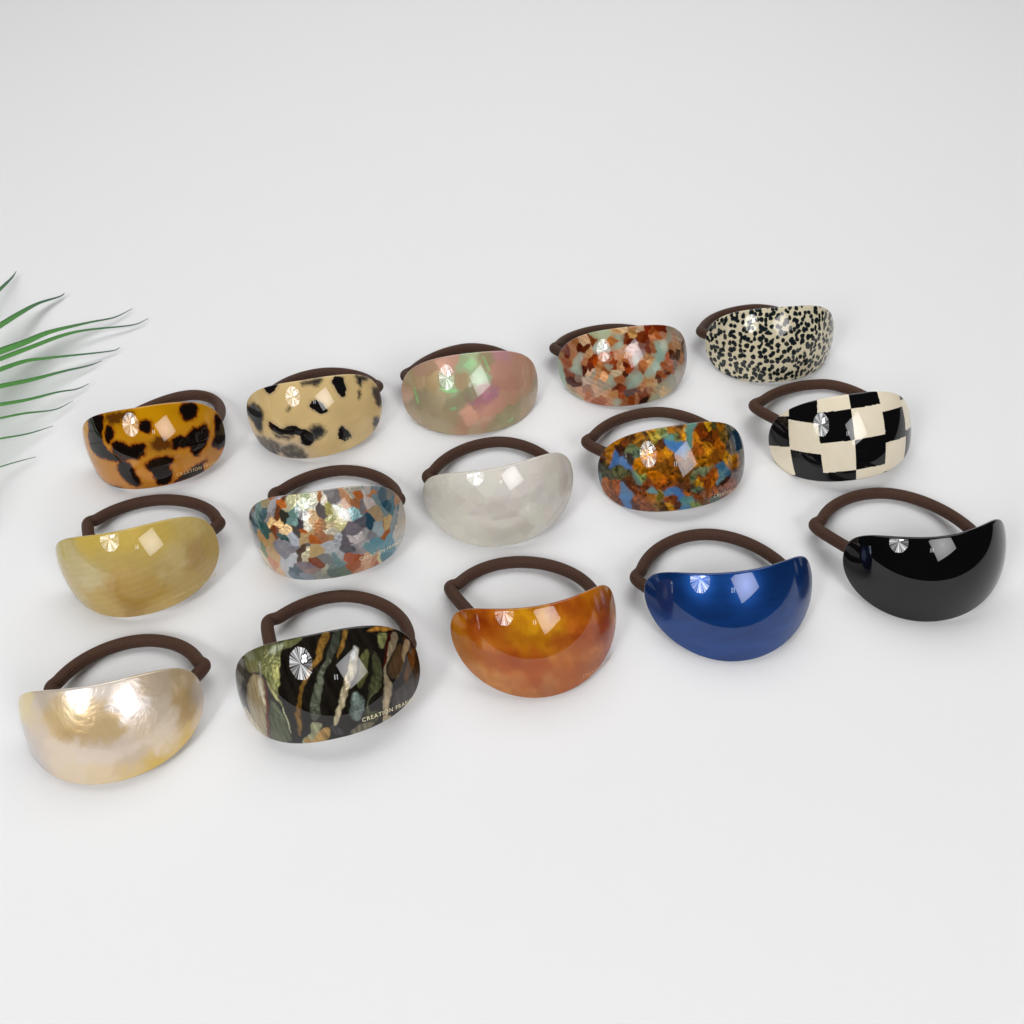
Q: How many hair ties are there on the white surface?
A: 15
